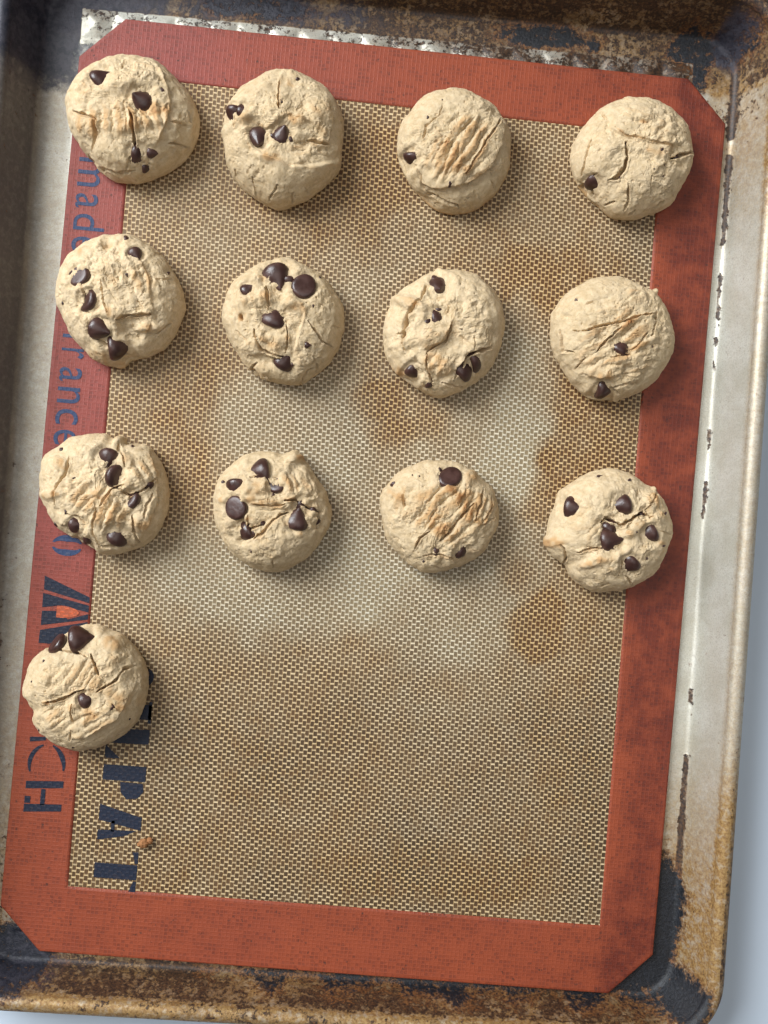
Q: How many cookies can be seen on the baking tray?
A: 13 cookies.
